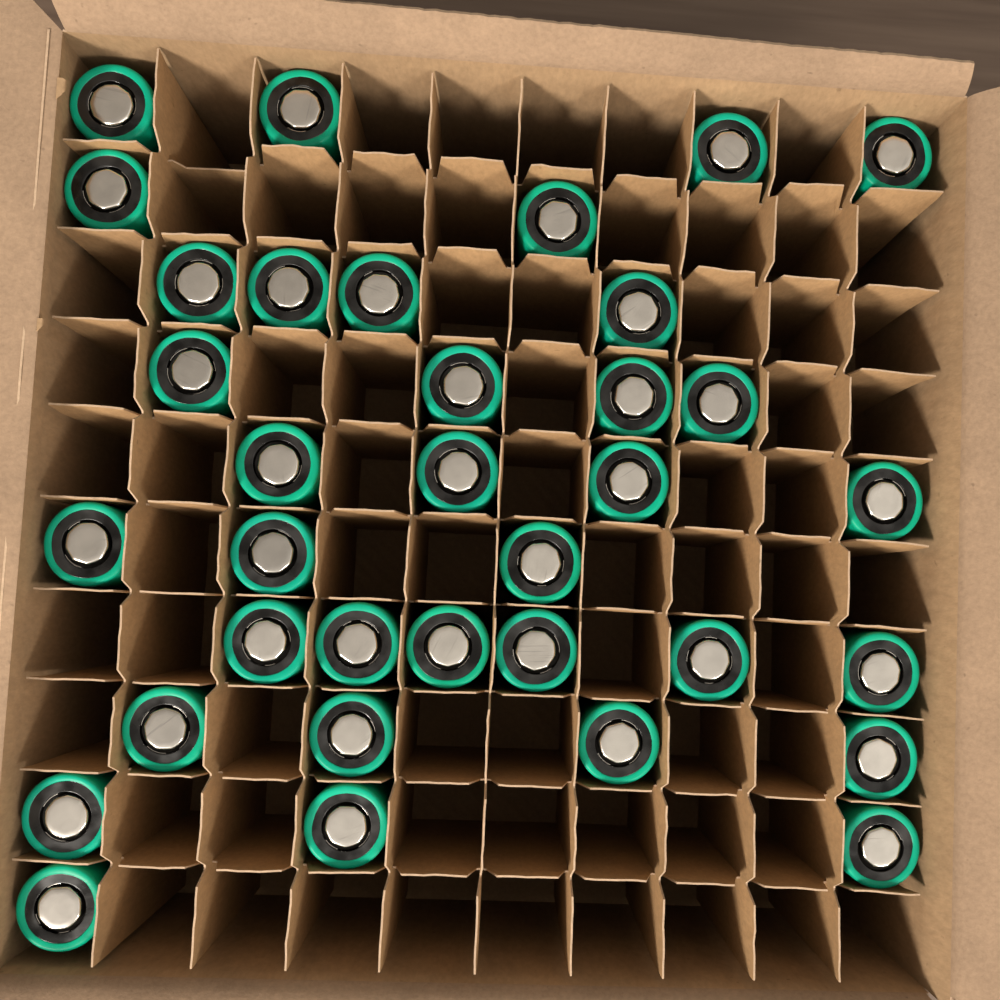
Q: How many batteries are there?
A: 35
